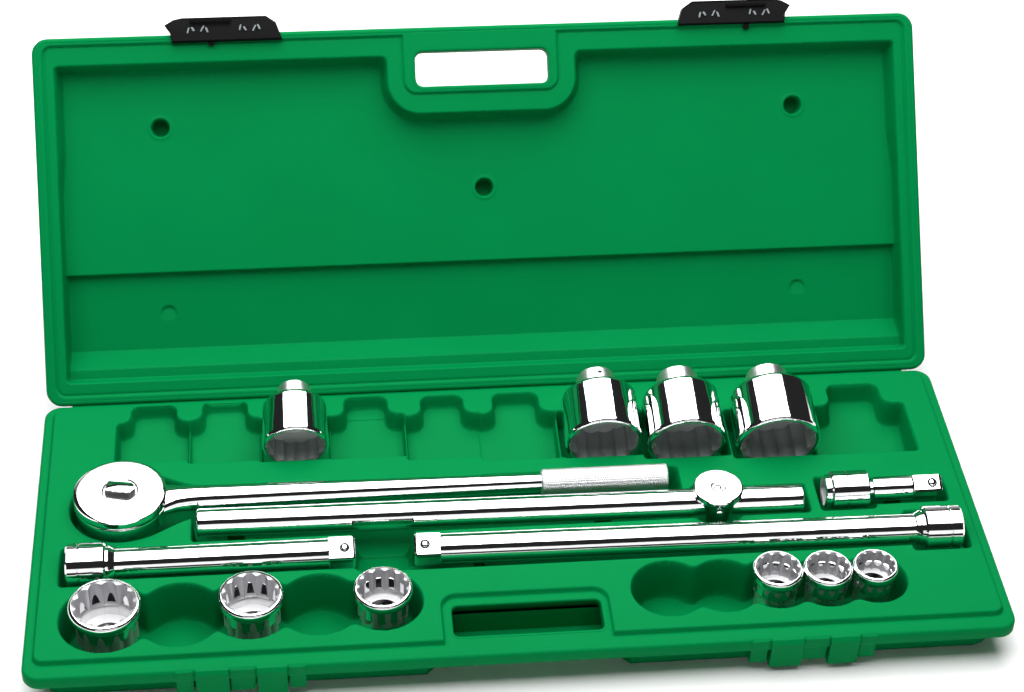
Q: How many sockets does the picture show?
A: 10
